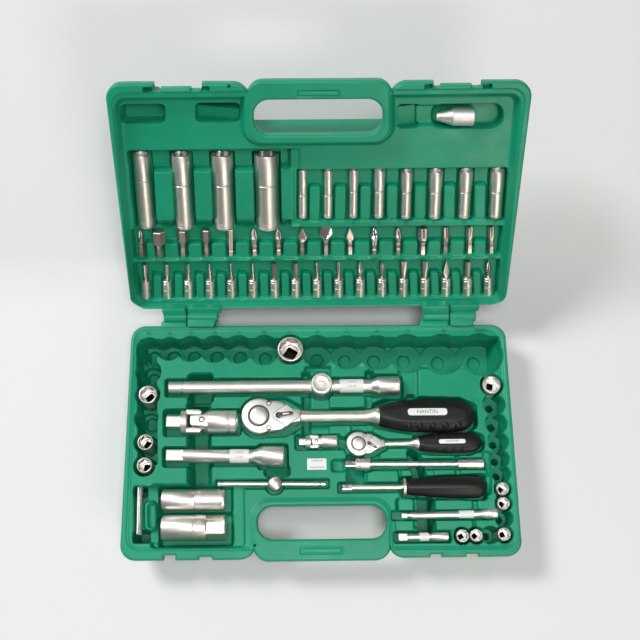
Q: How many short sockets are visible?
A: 10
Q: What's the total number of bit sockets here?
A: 17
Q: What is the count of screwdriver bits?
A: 16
